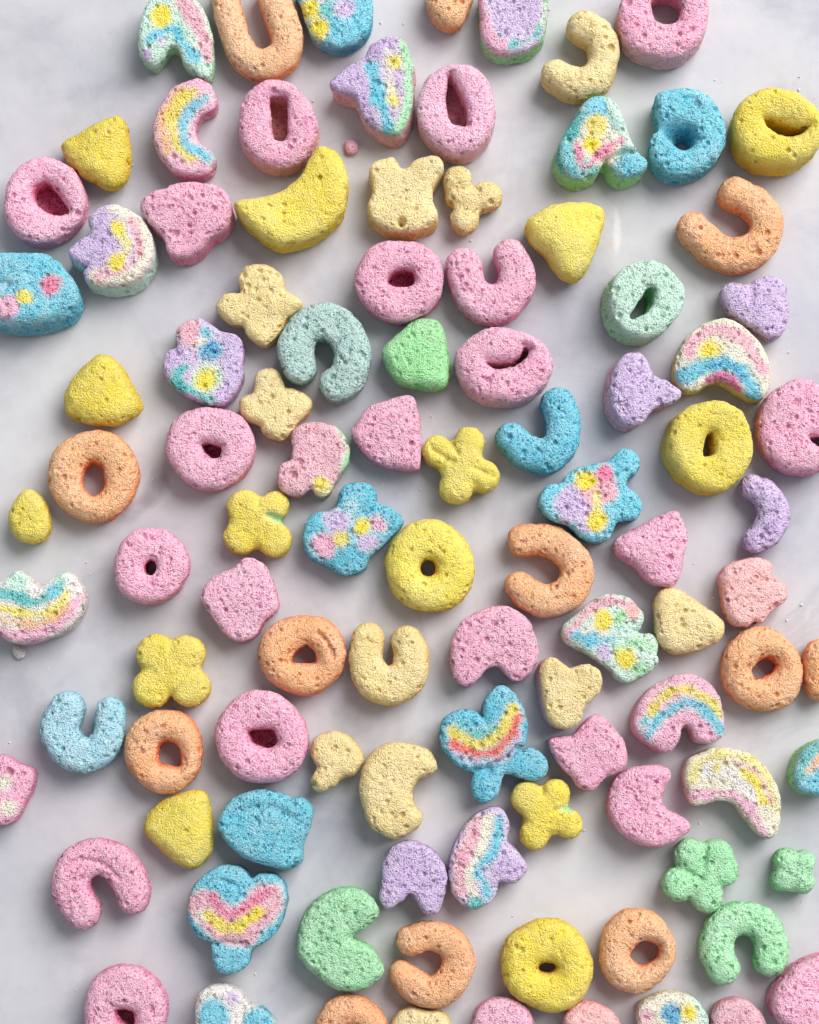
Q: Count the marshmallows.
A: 101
